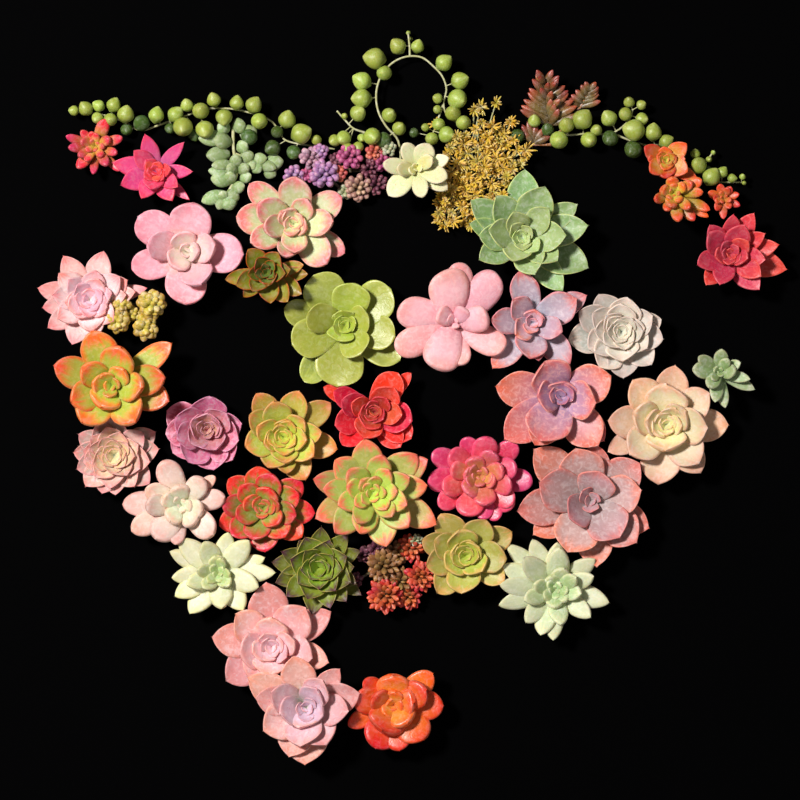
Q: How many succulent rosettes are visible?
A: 36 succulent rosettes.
